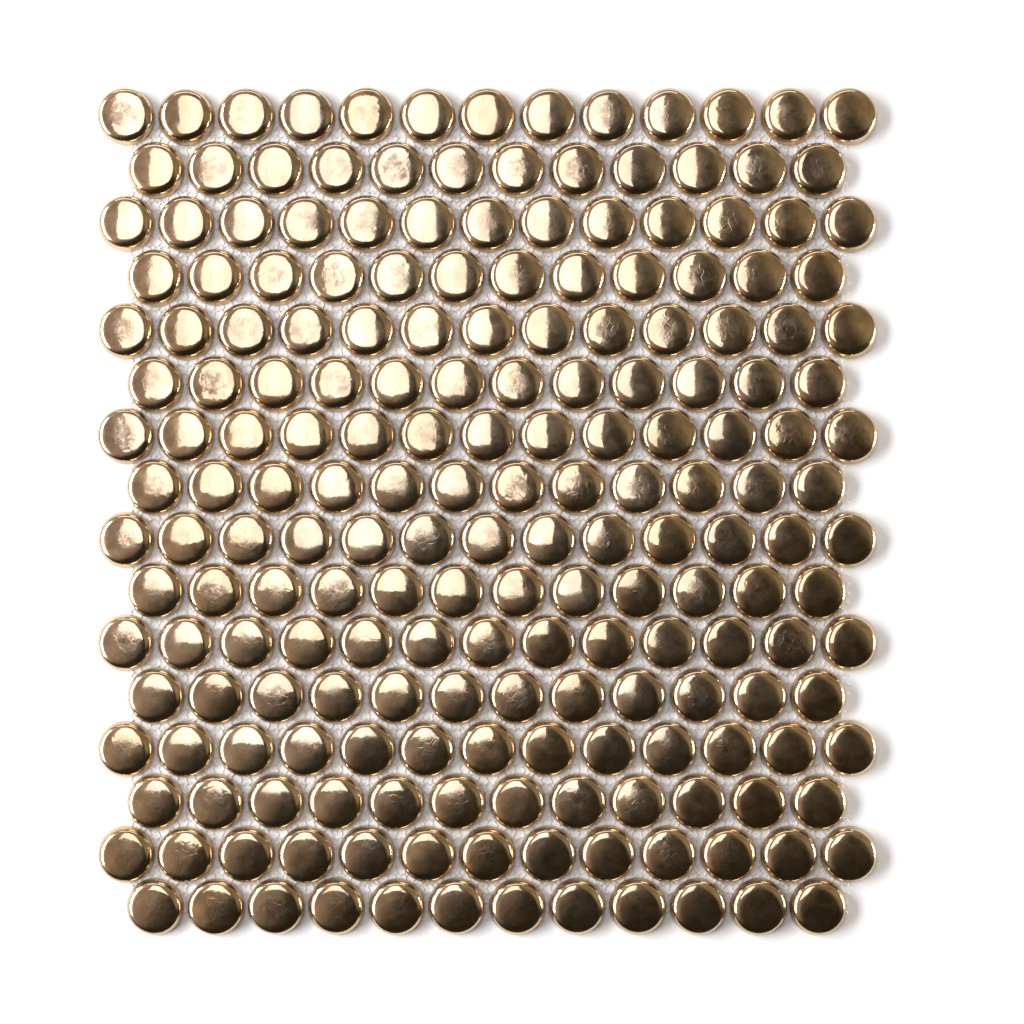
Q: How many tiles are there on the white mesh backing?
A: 200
